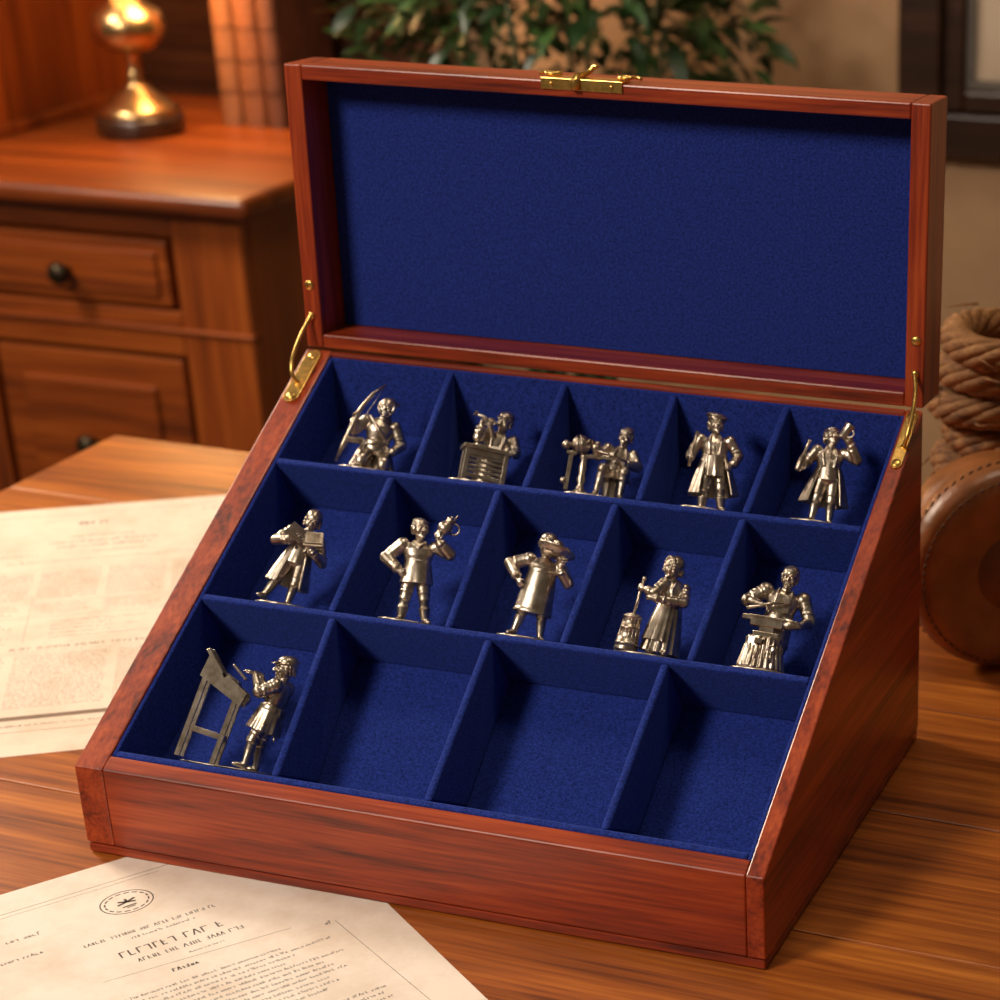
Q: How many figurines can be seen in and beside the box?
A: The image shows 11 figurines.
